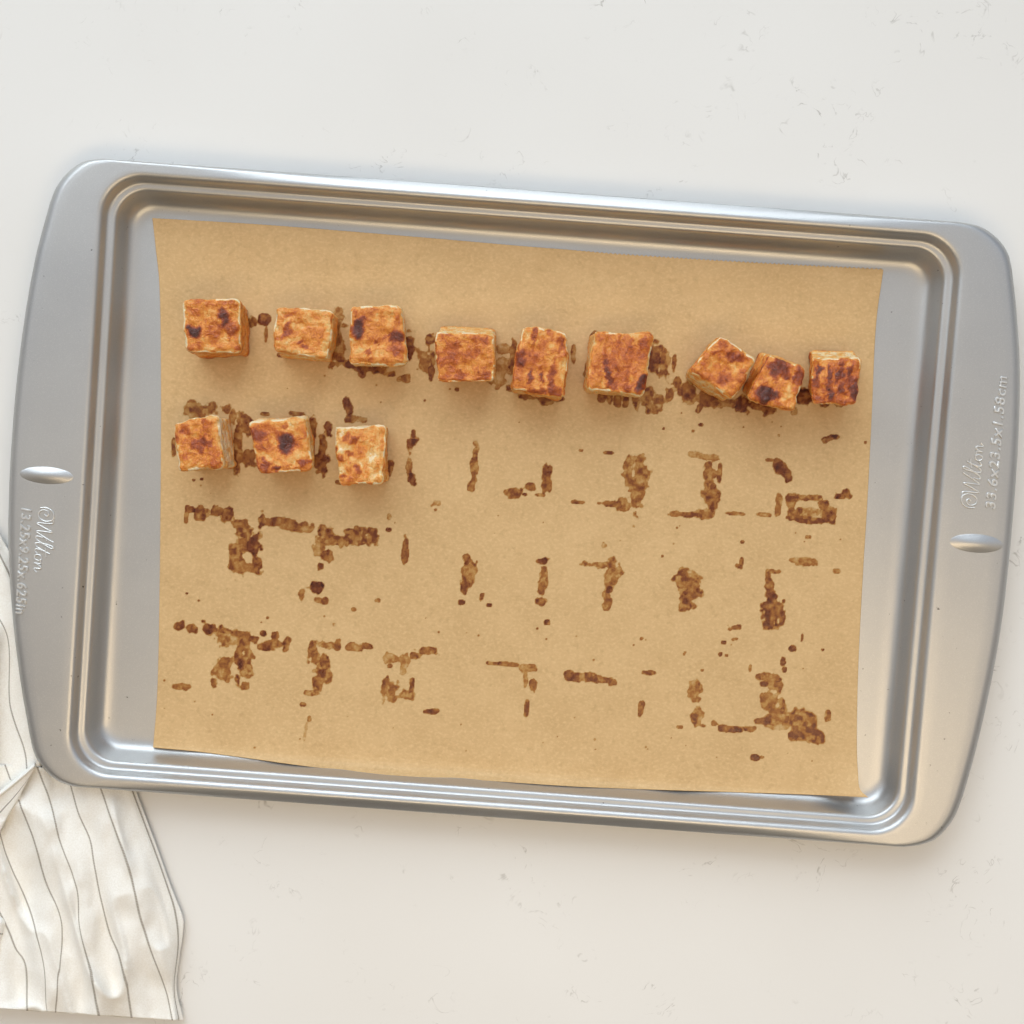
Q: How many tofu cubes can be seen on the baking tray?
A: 12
